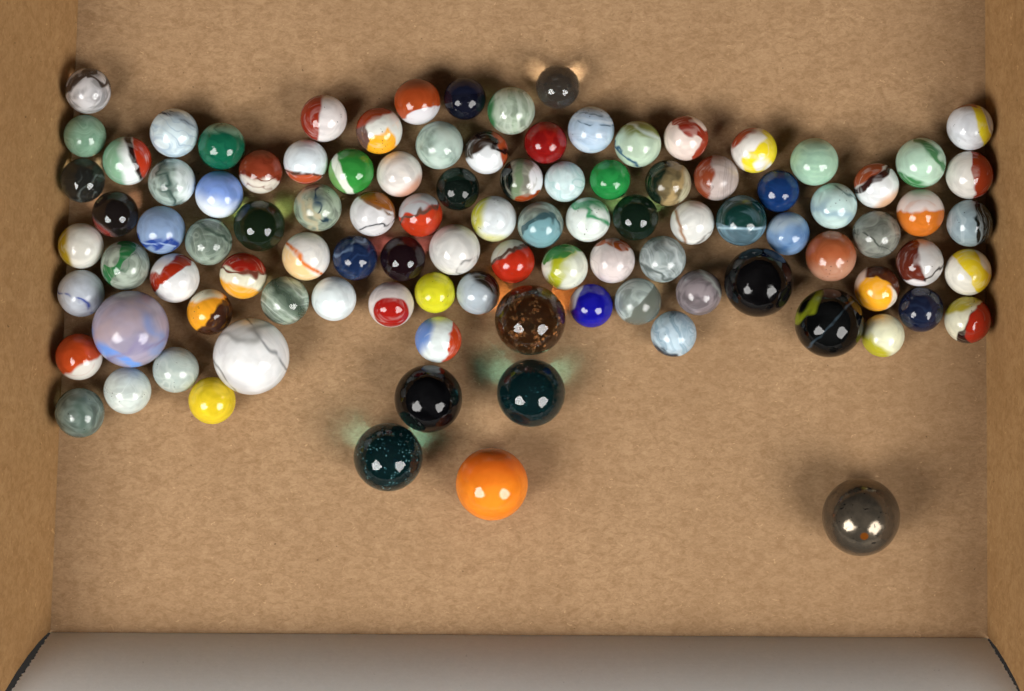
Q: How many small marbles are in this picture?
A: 91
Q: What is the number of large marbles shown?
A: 10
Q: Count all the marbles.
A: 101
